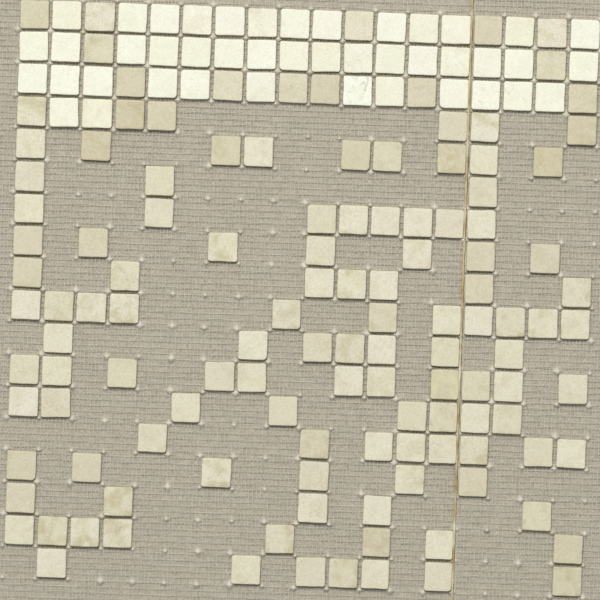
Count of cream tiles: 43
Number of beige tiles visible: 124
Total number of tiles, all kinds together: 167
